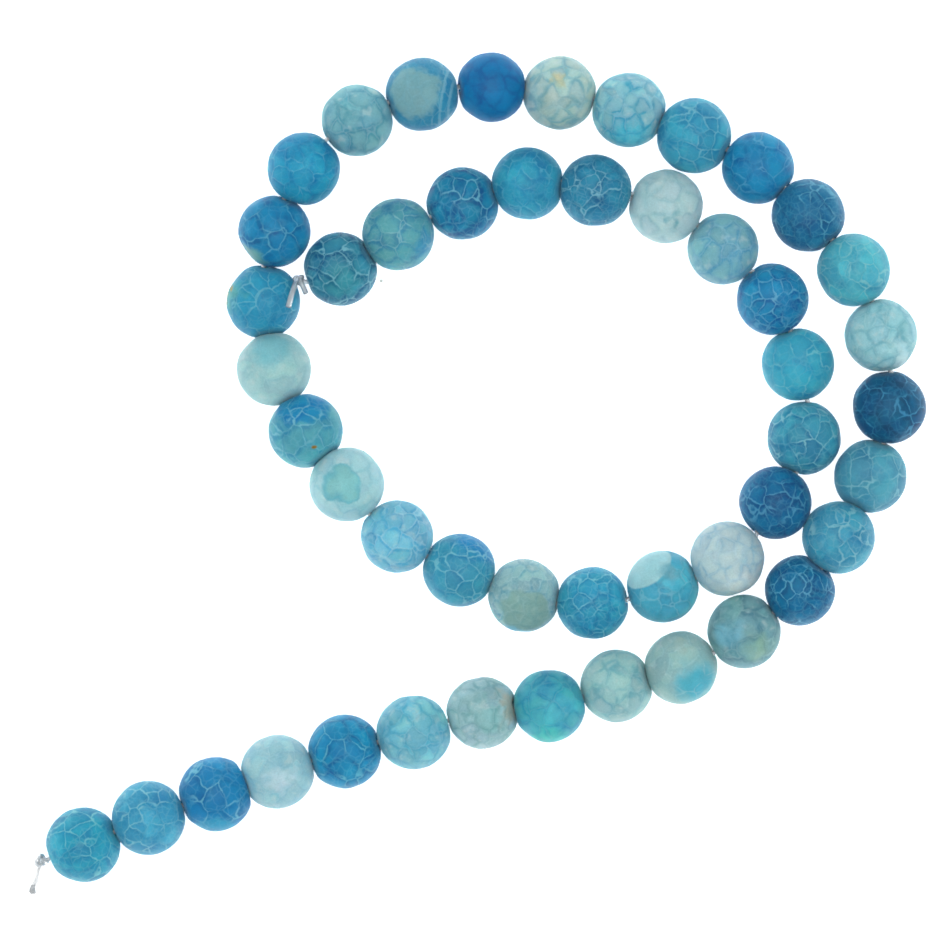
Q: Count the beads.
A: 48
